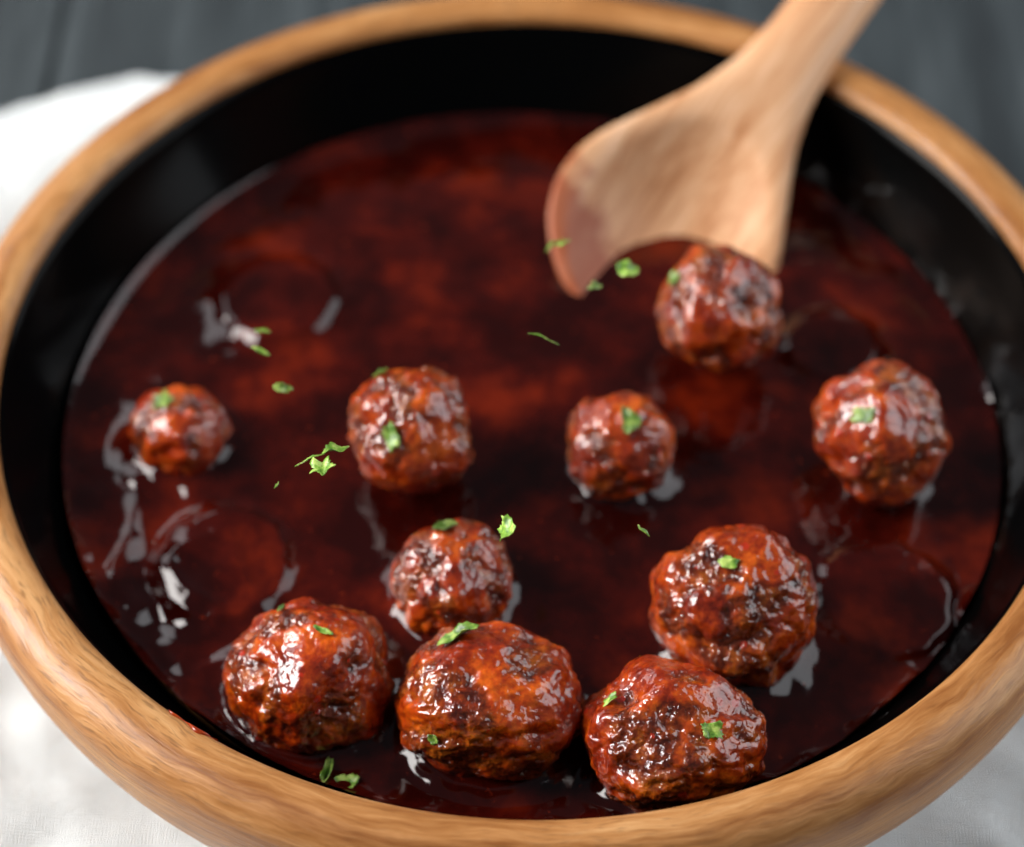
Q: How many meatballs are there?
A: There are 10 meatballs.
